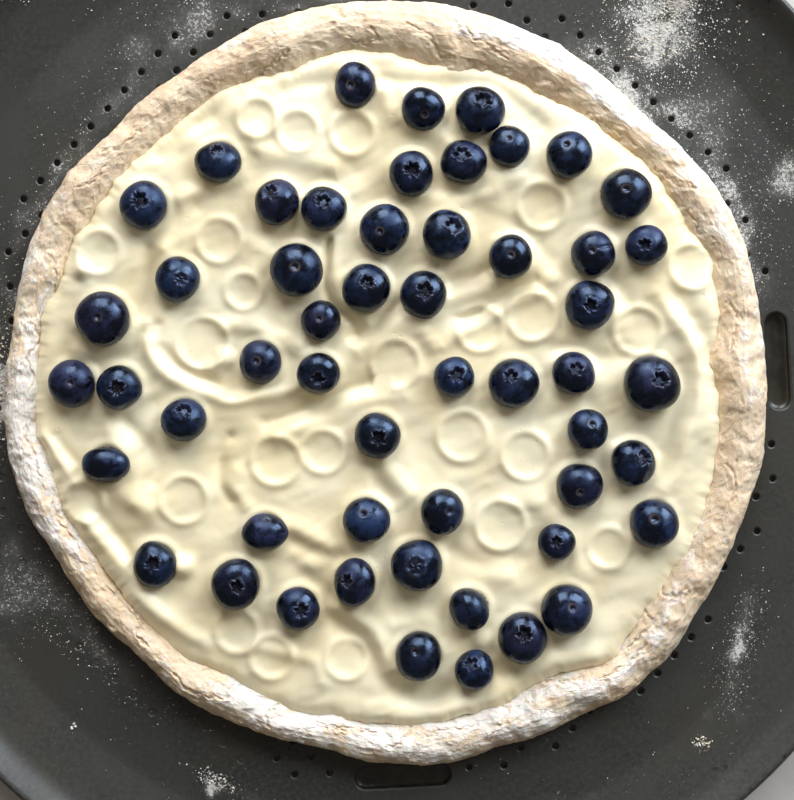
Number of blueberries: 53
